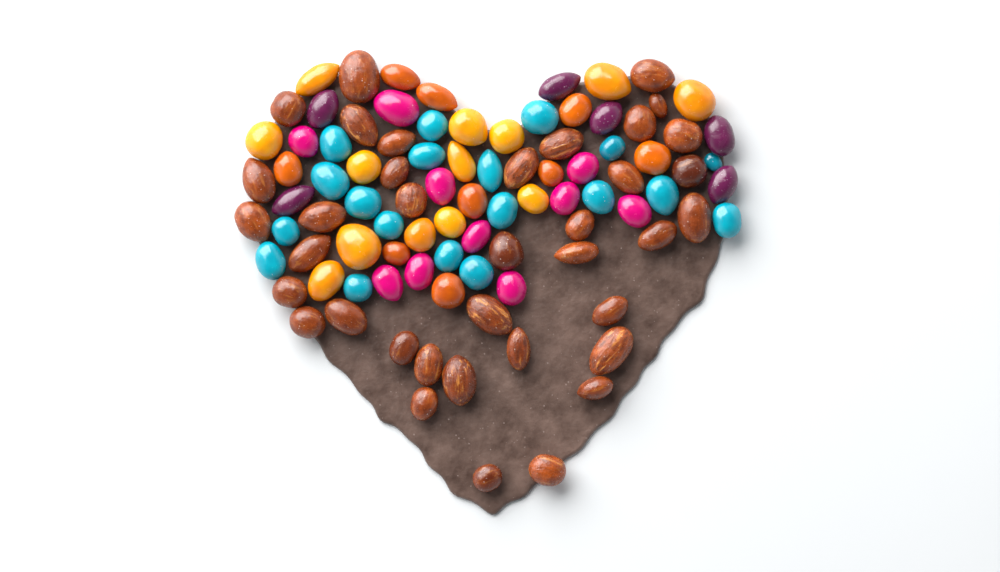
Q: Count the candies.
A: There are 57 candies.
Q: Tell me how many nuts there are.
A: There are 37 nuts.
